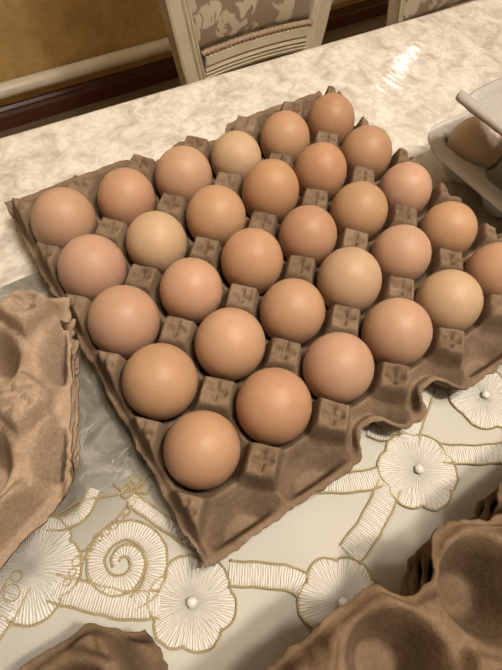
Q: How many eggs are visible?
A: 31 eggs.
